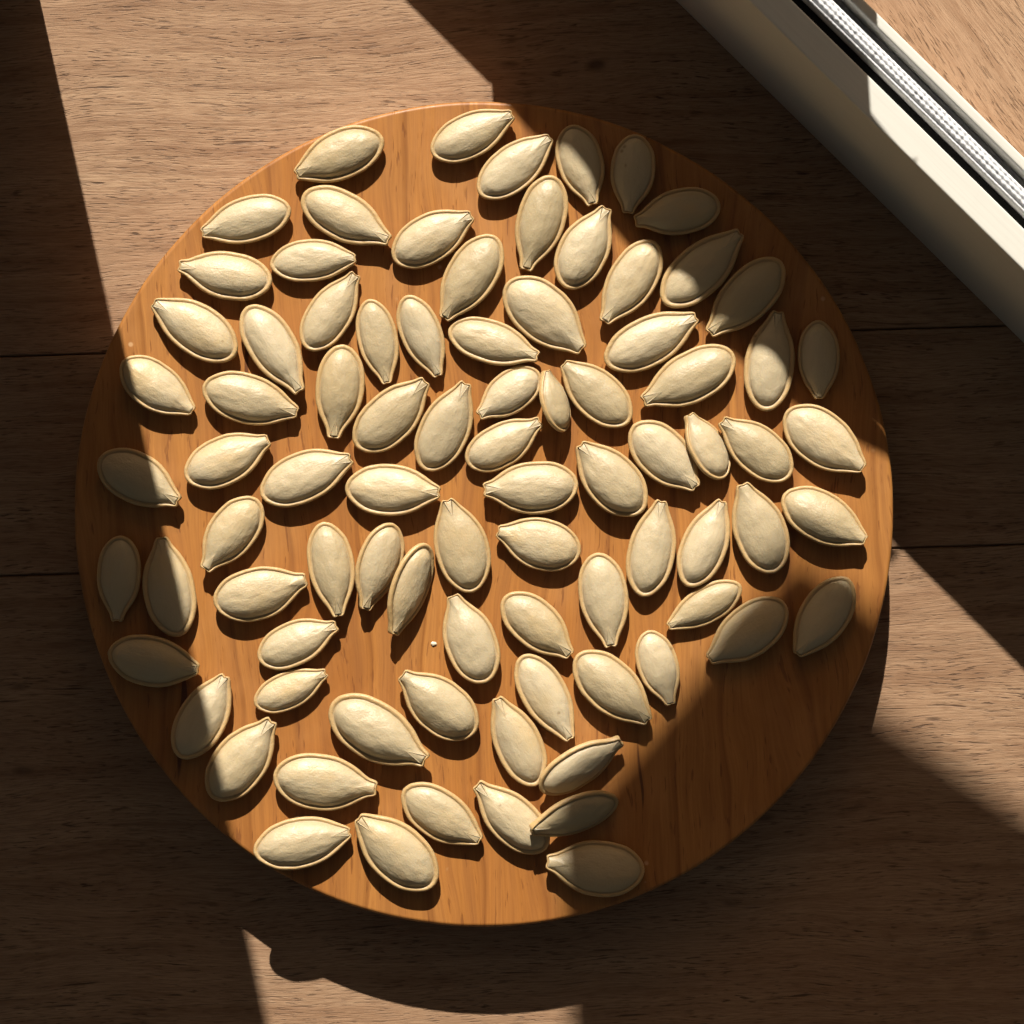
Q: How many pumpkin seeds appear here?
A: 85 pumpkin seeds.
